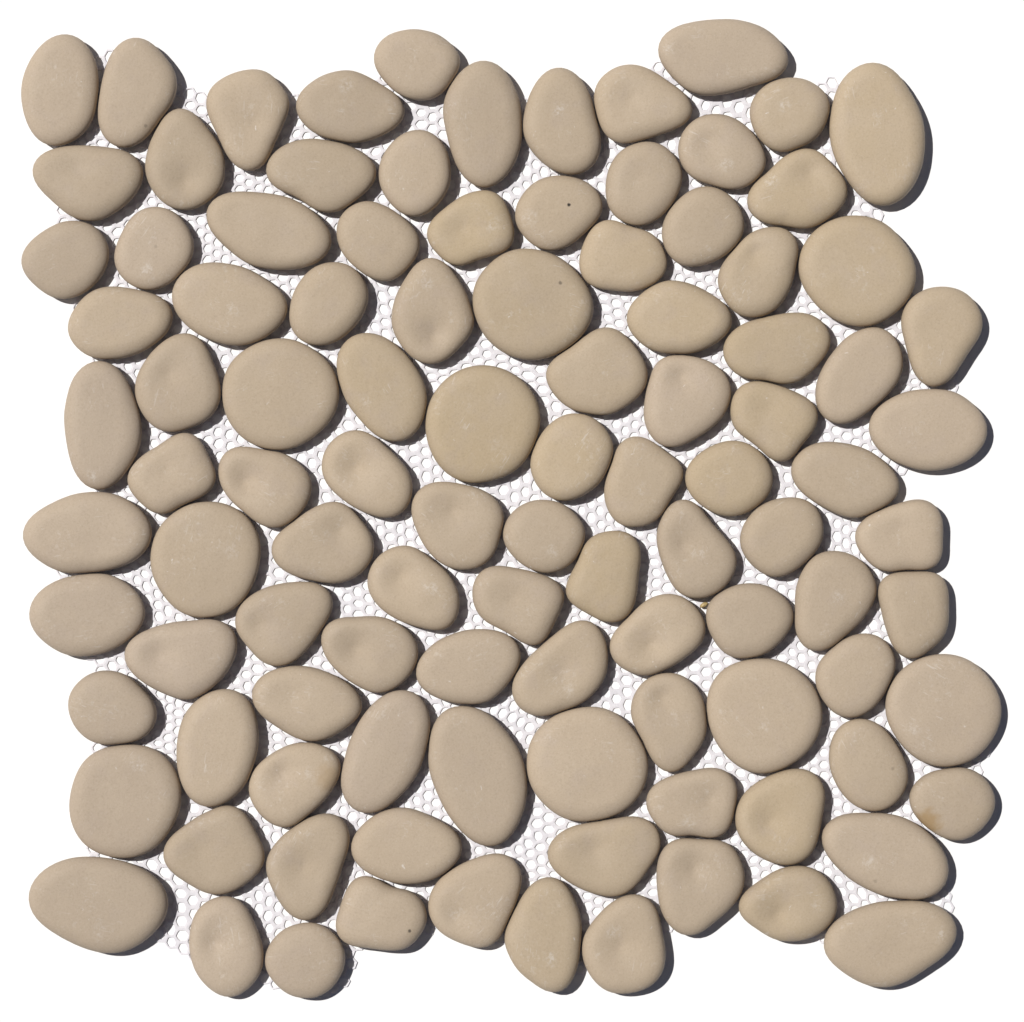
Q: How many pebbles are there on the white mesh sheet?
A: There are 105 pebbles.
